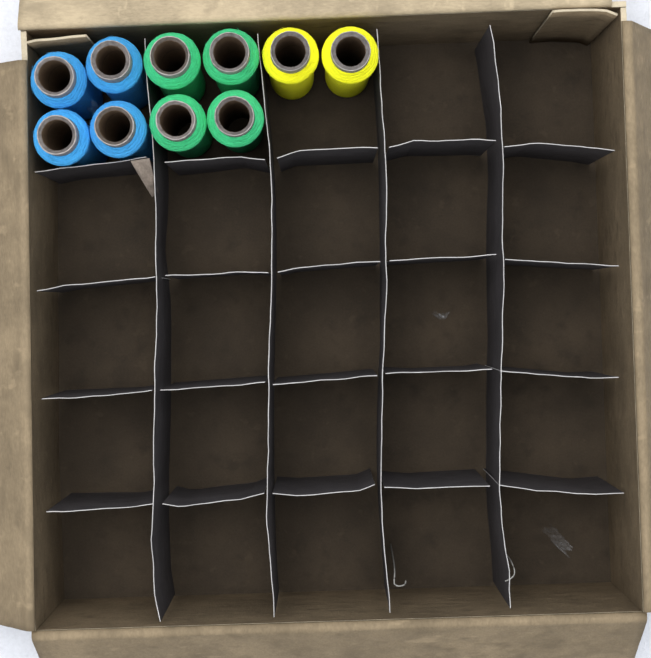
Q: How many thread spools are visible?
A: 10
